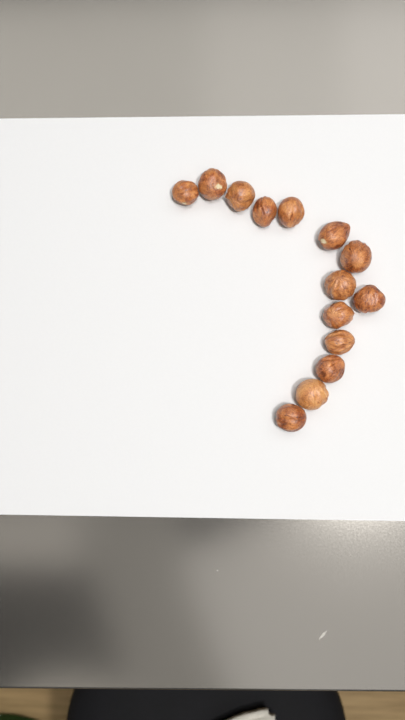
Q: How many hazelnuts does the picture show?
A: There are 14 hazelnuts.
